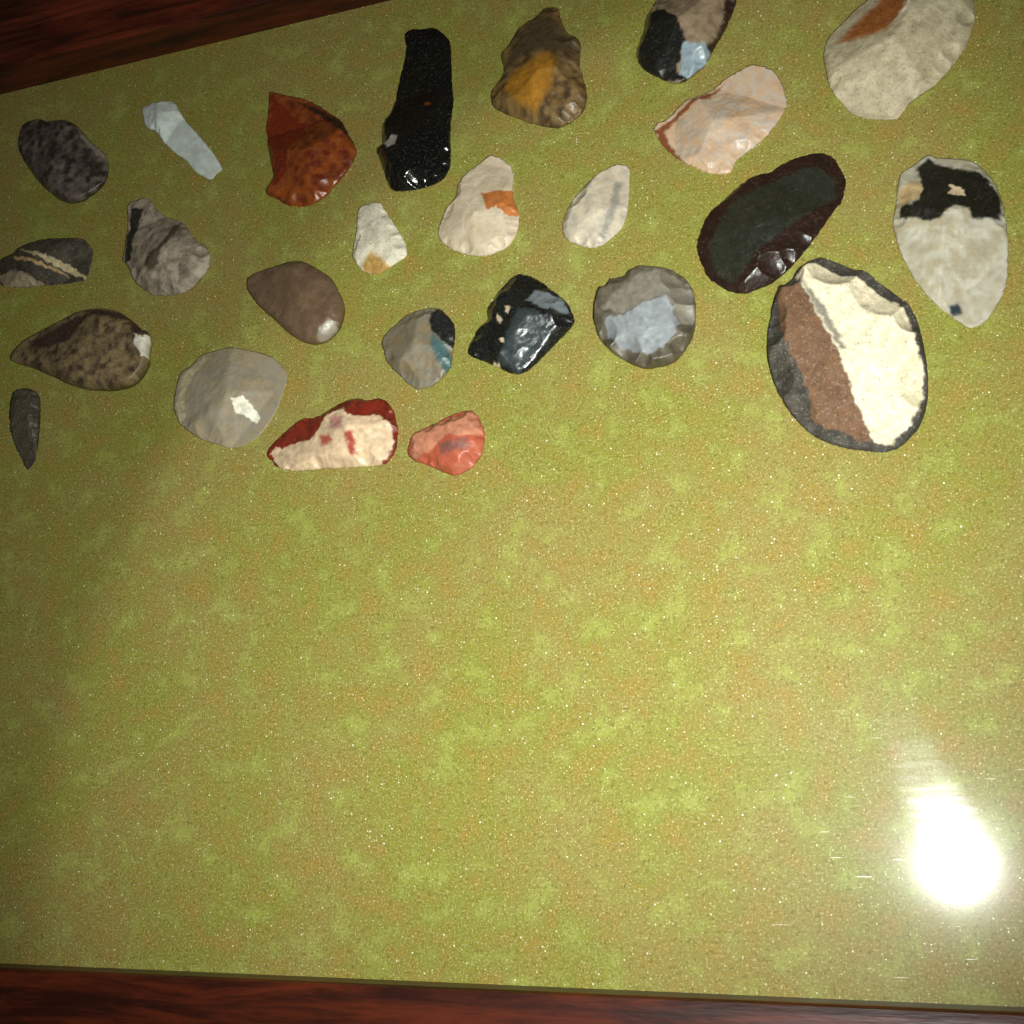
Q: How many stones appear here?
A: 25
